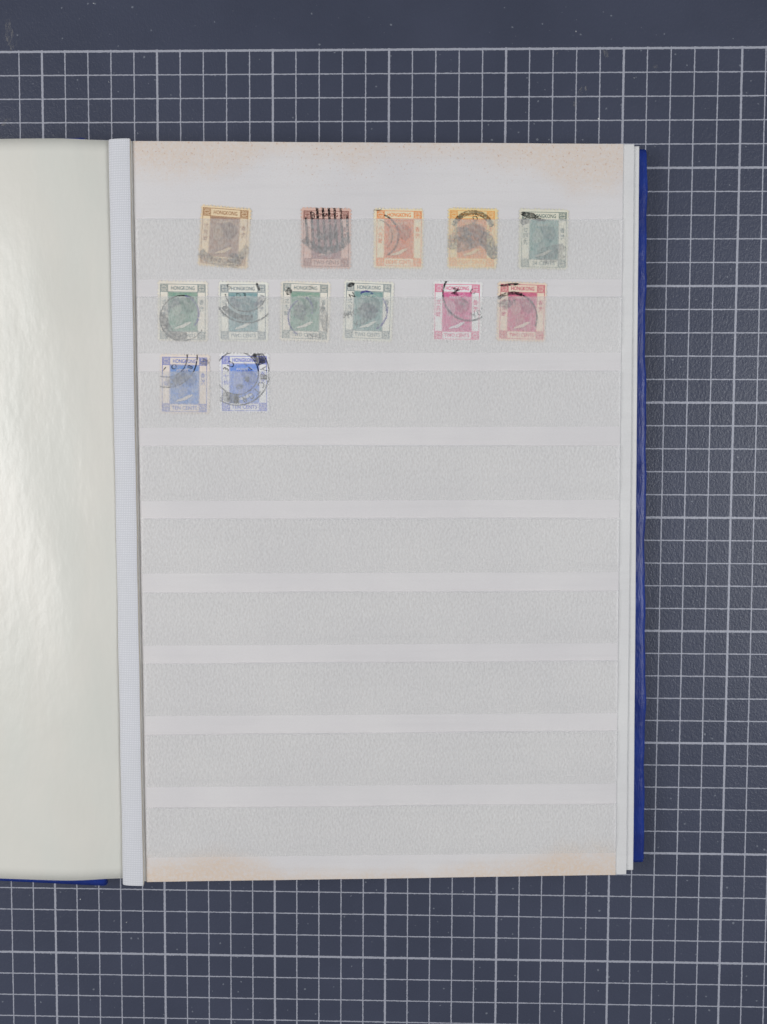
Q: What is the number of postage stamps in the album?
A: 13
